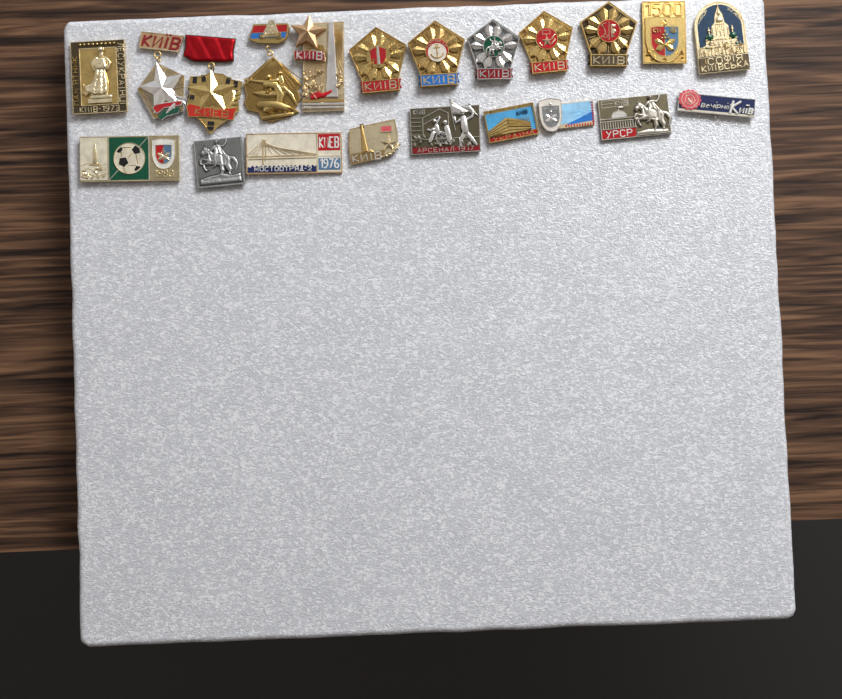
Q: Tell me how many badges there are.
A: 21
